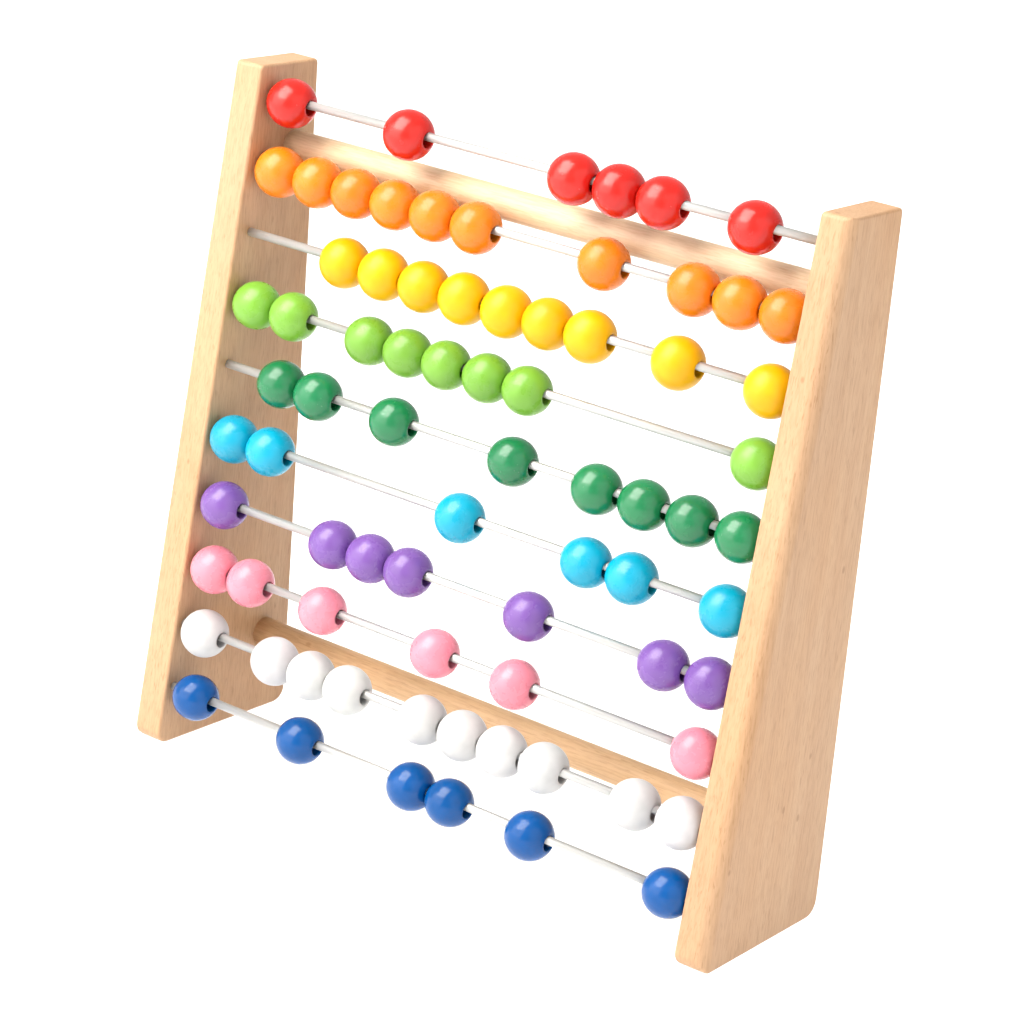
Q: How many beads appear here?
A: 76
